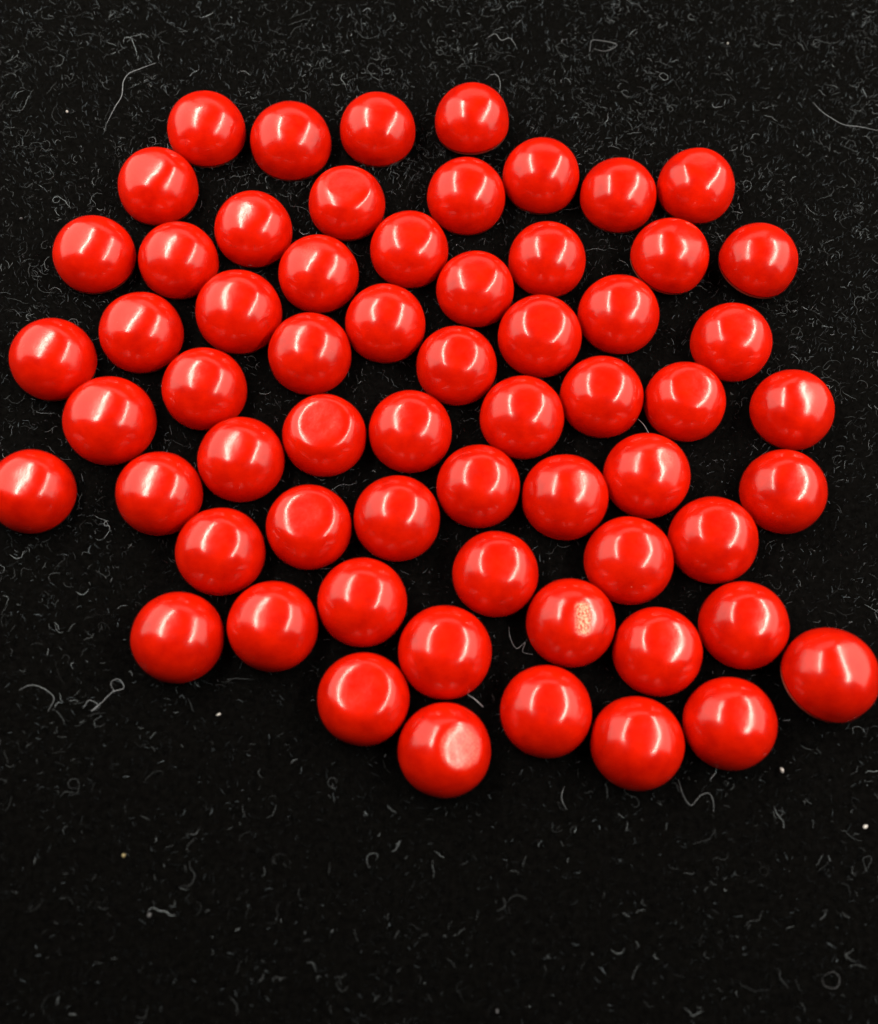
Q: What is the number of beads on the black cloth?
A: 62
